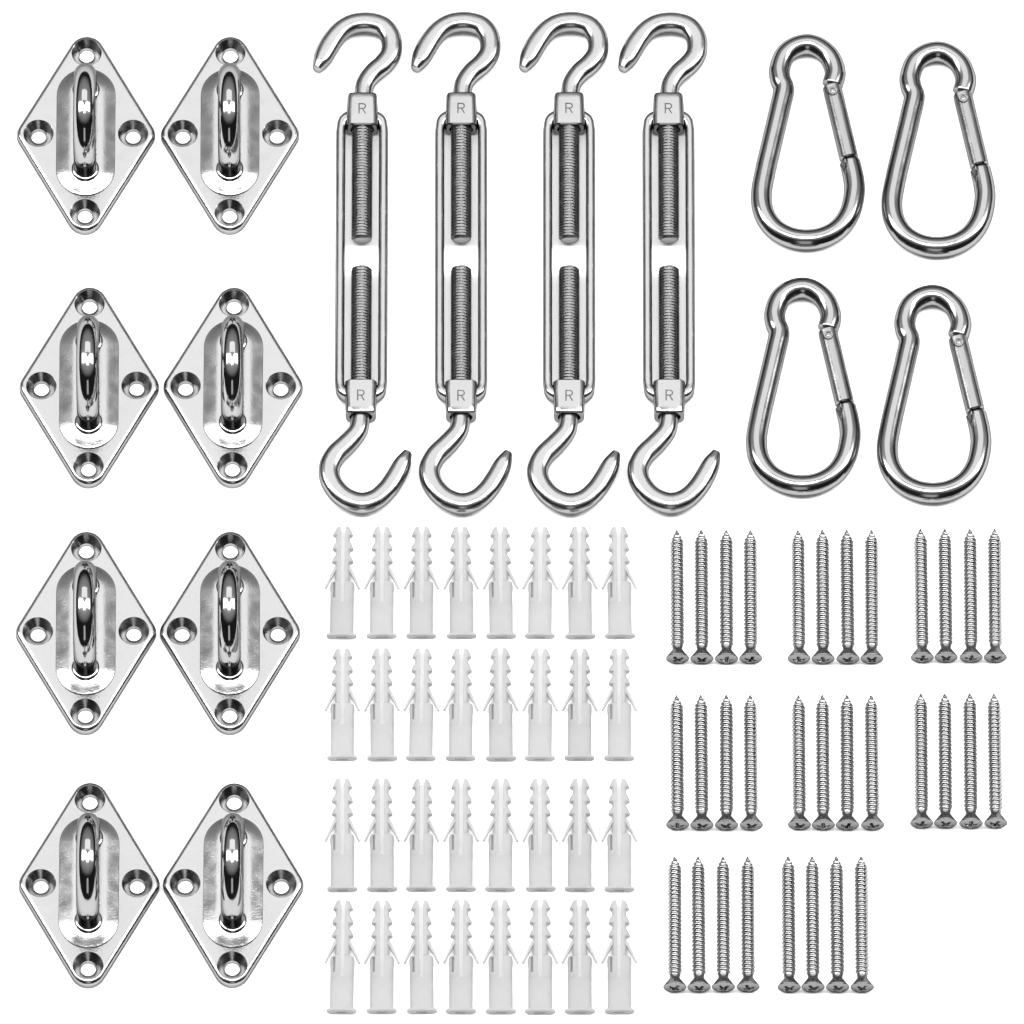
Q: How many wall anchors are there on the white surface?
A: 32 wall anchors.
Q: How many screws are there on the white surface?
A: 32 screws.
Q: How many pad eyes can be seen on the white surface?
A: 8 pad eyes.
